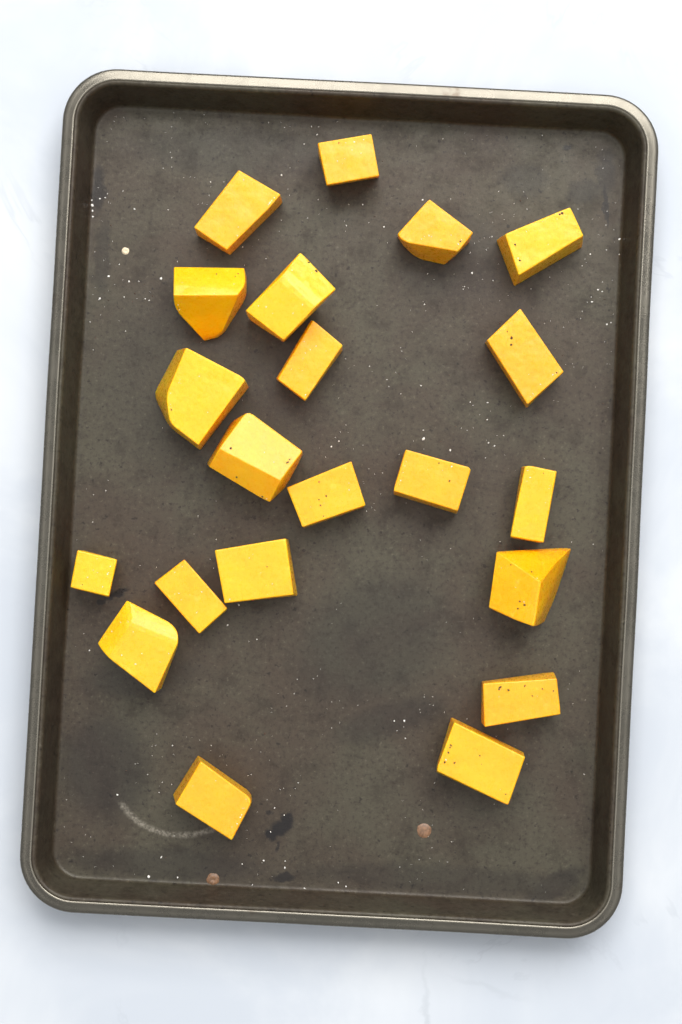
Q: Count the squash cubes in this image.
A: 21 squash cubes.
